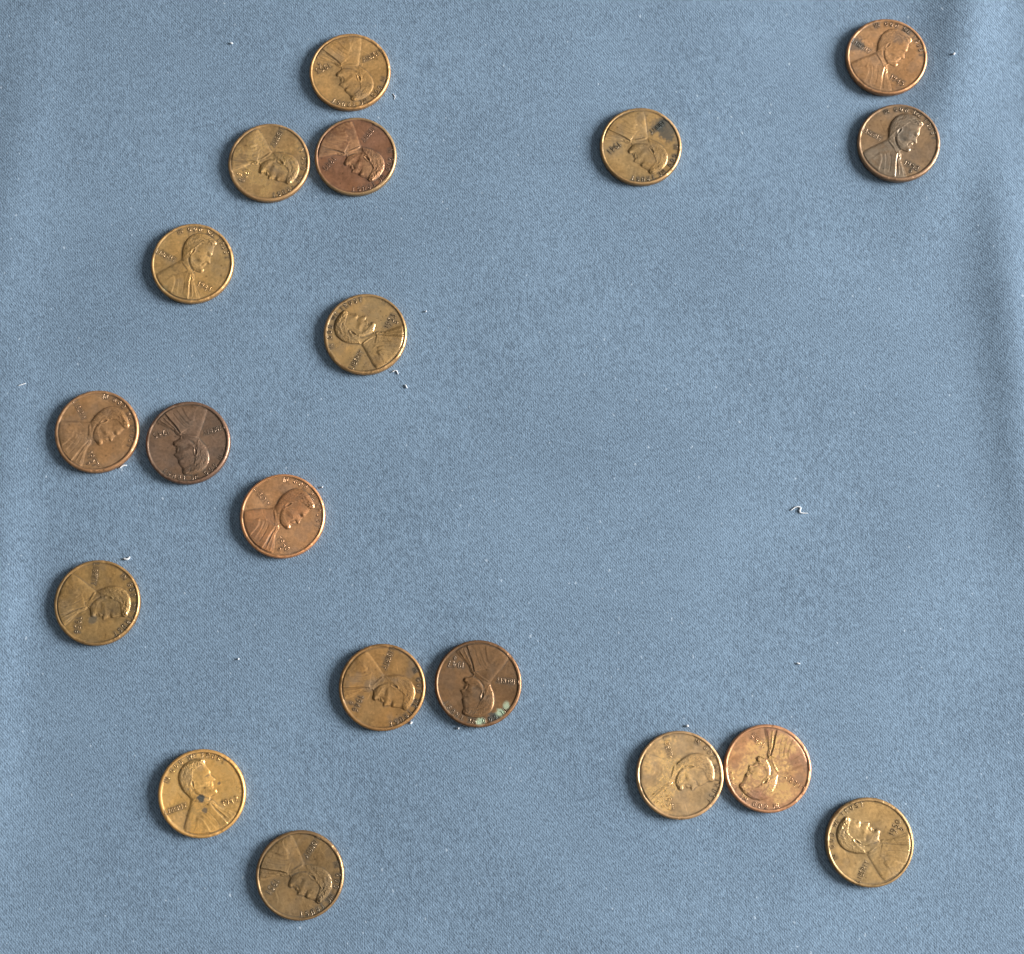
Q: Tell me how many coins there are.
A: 19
